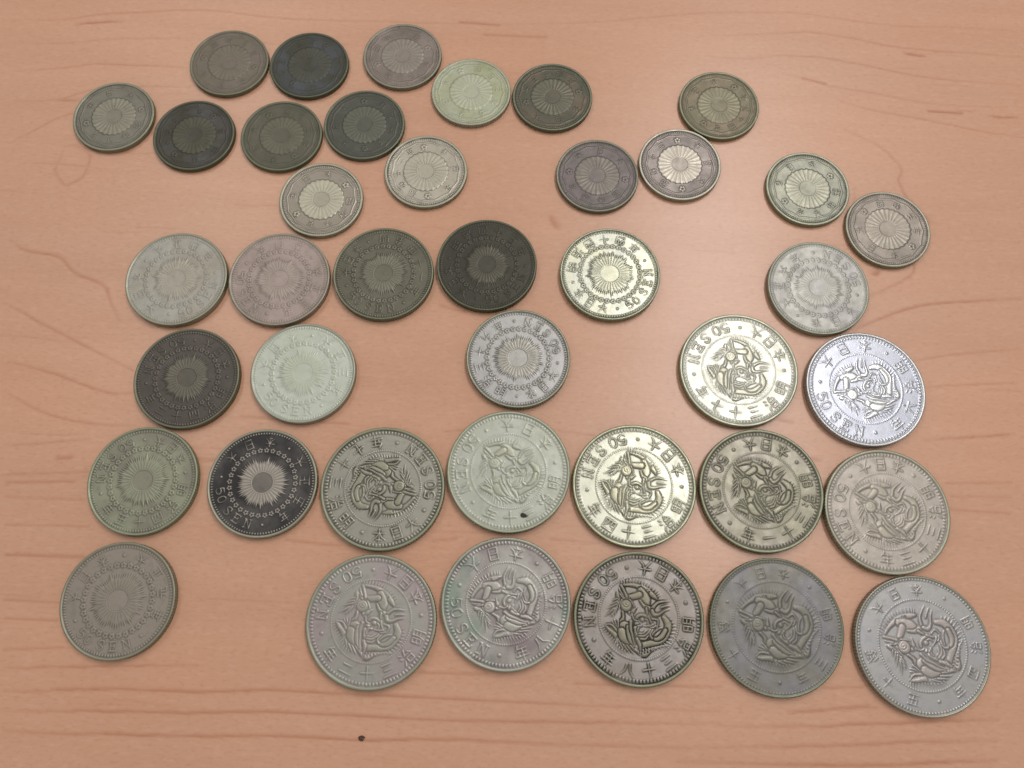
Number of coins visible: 40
